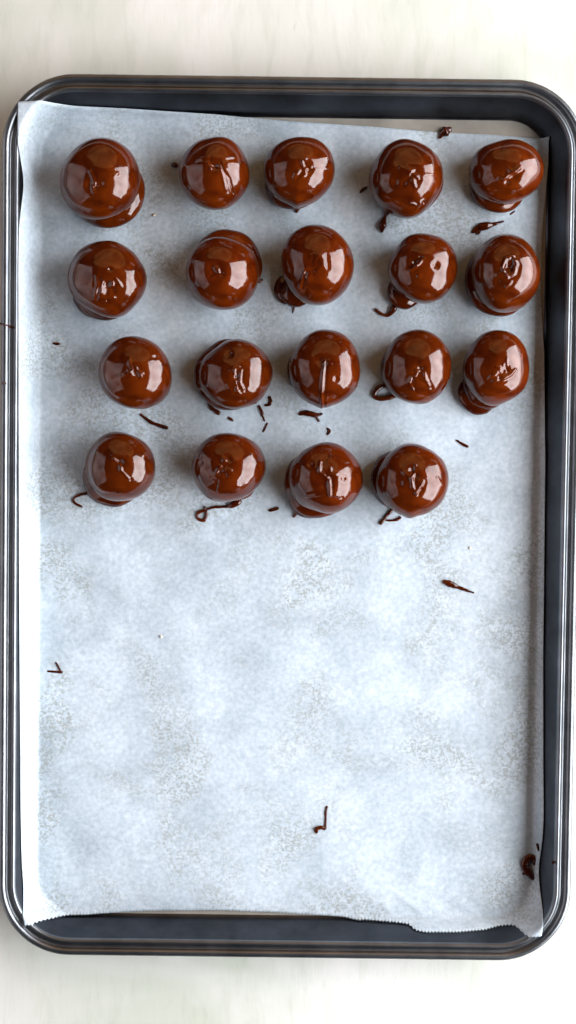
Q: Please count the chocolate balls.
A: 19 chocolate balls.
